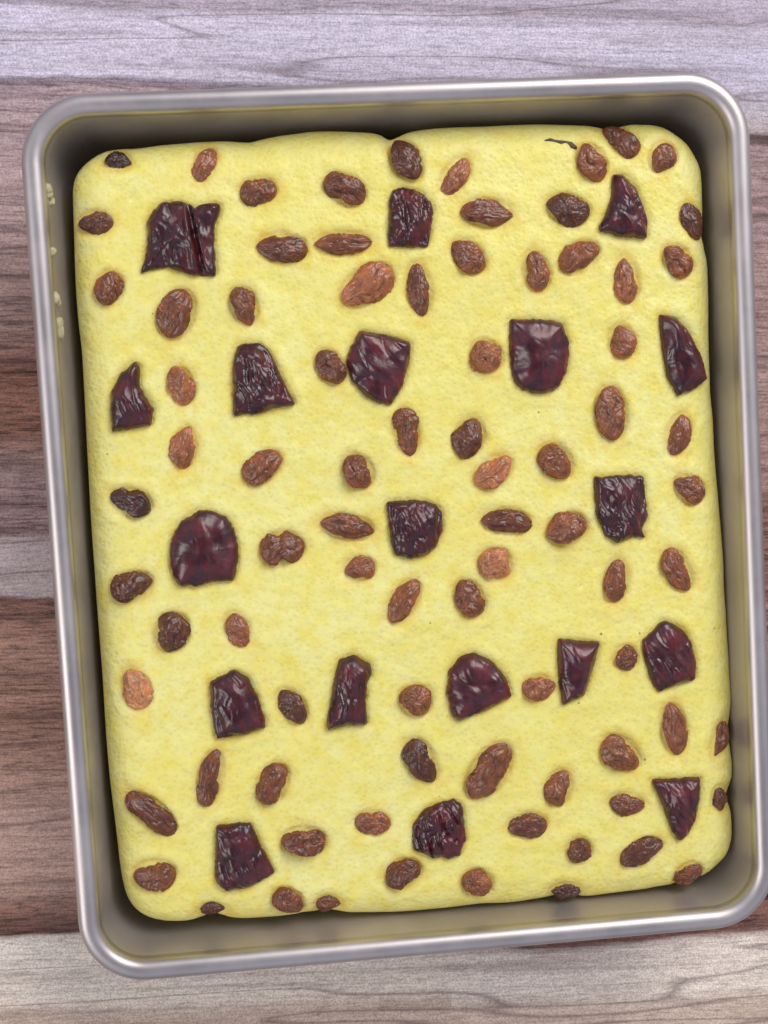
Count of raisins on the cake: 82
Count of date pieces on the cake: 19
